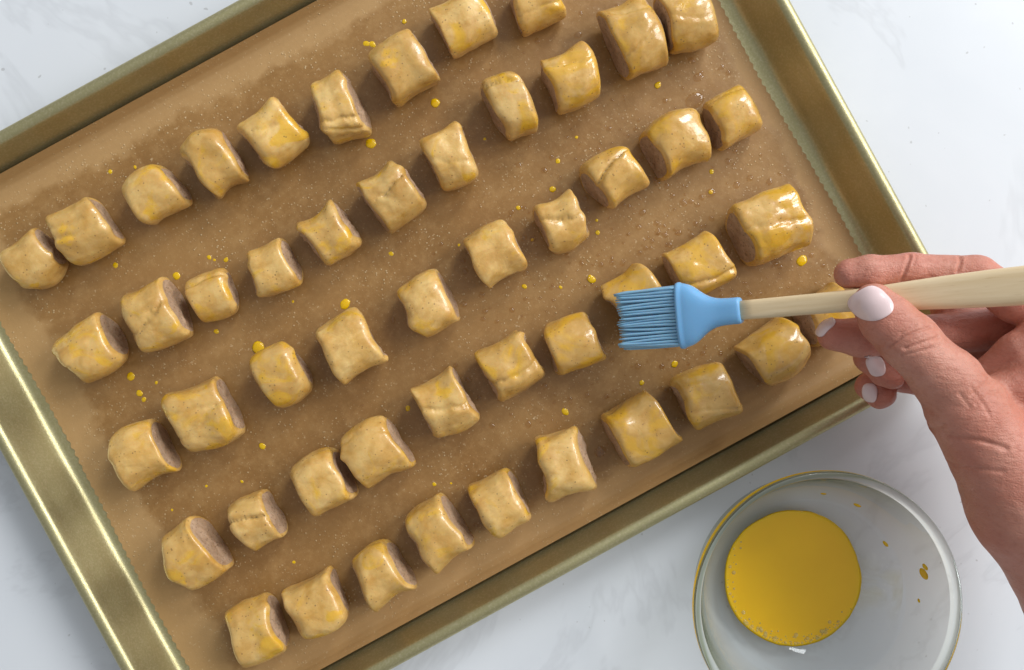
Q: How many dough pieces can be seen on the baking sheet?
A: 50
